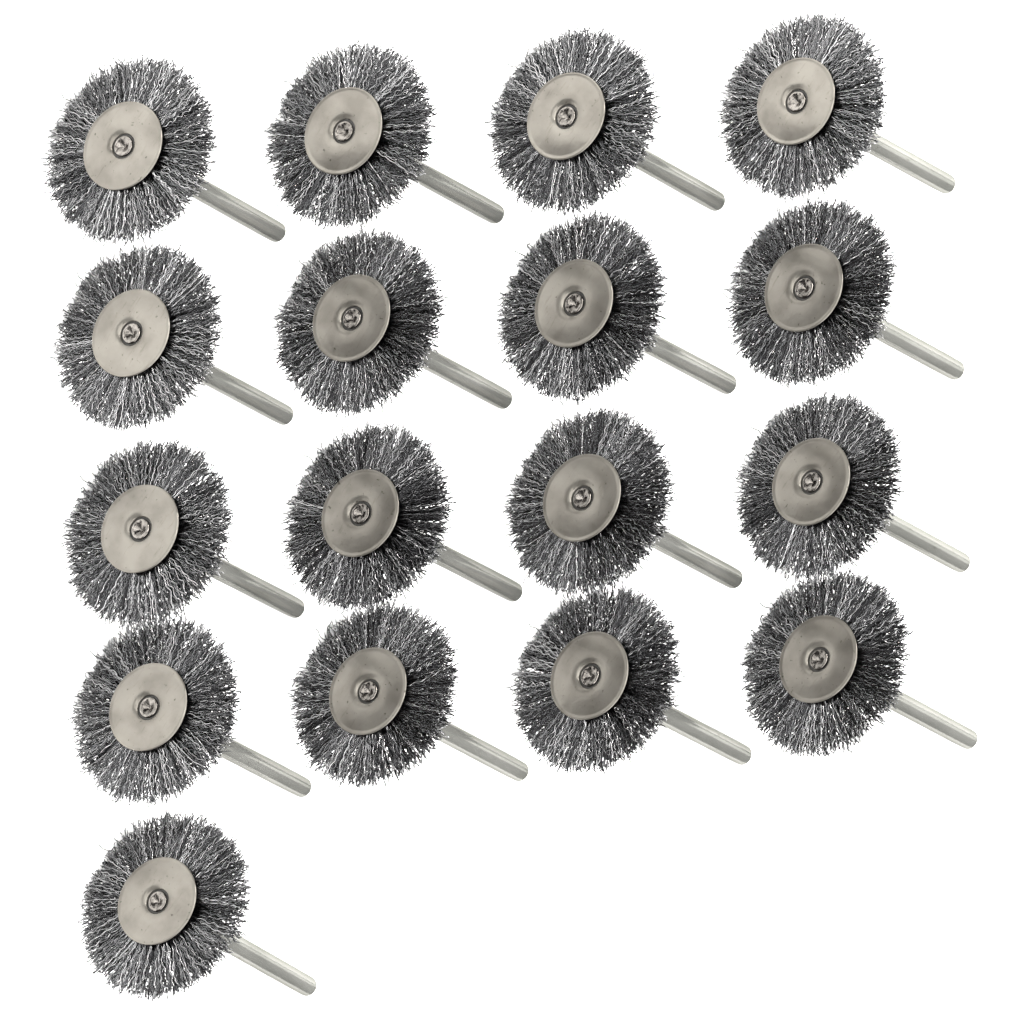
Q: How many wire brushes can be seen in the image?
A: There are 17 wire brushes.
